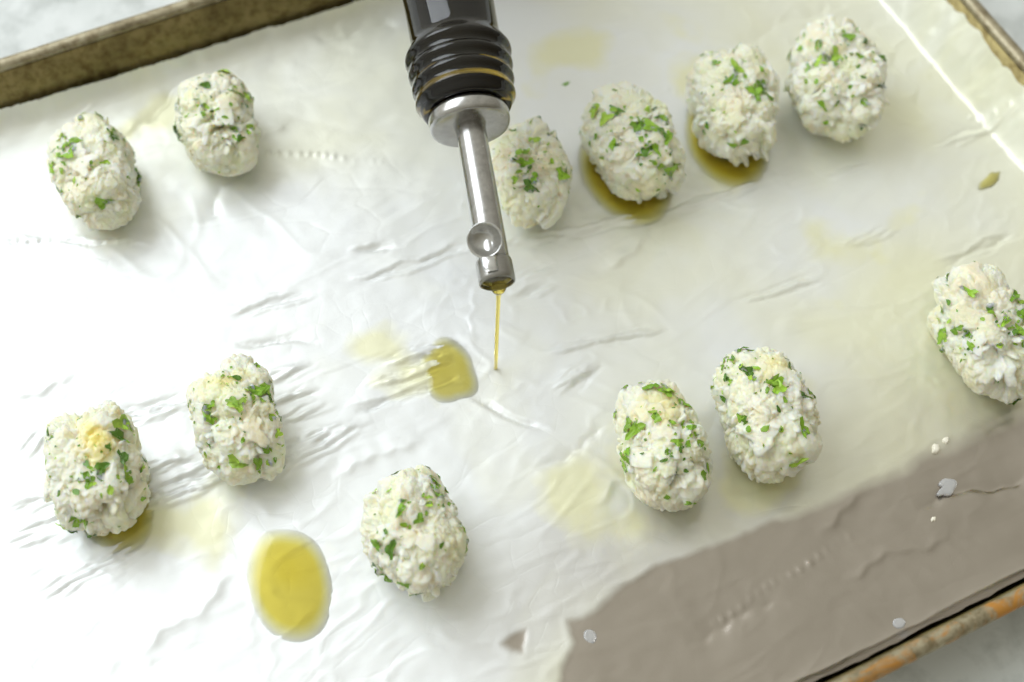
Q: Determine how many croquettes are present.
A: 12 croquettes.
